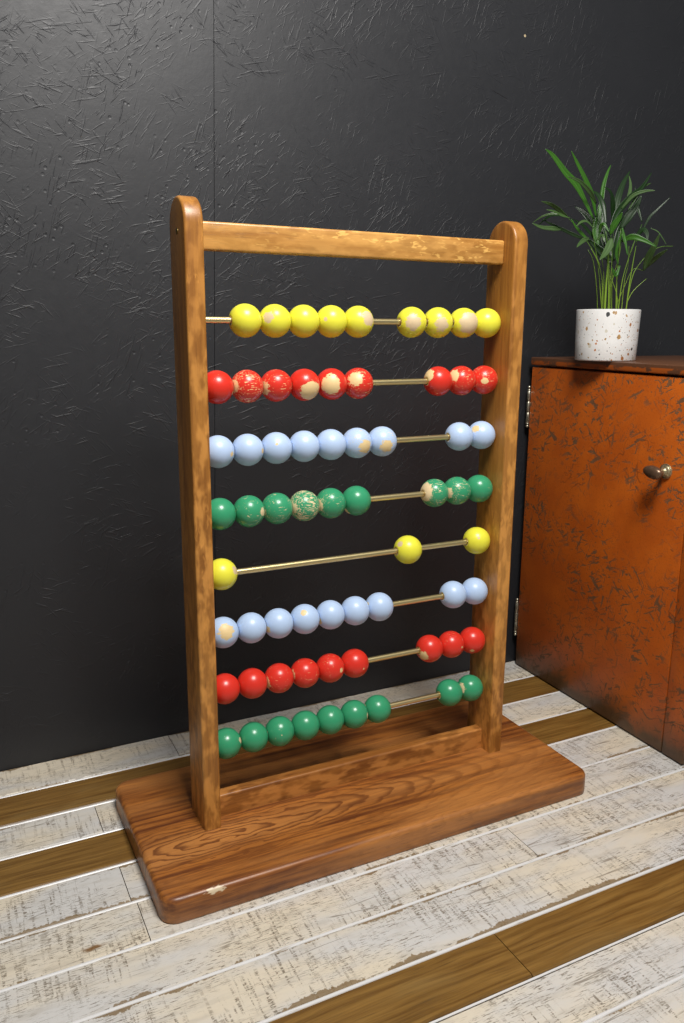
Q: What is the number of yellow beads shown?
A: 12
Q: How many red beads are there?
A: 18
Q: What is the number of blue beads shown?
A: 18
